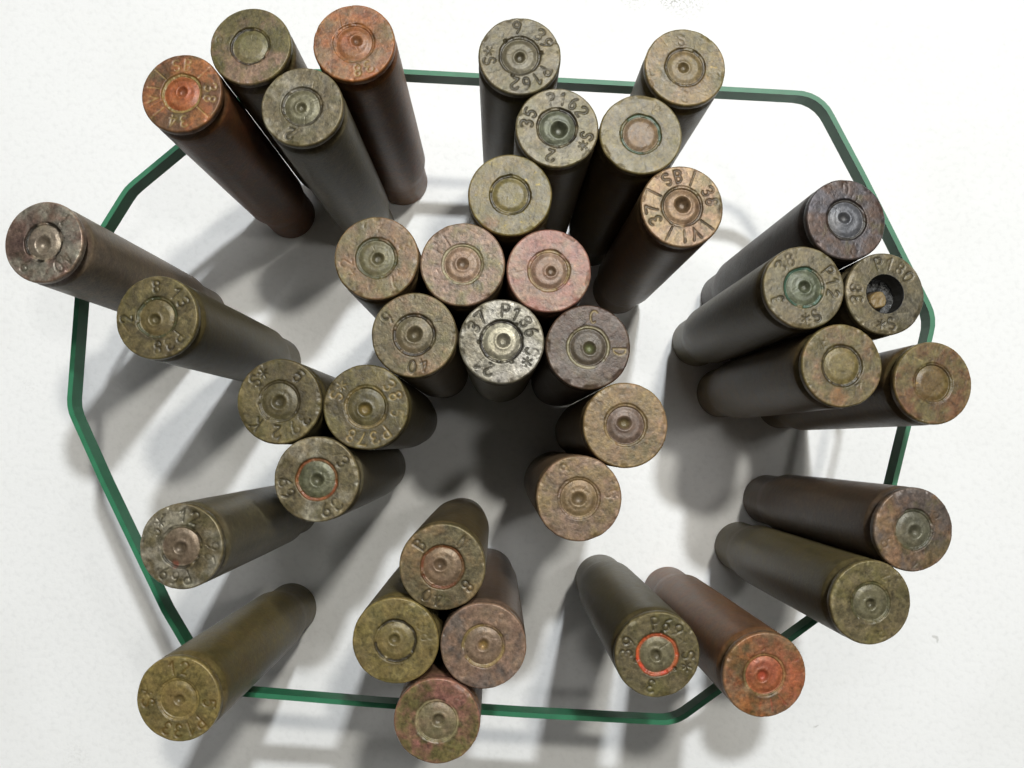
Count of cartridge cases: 38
